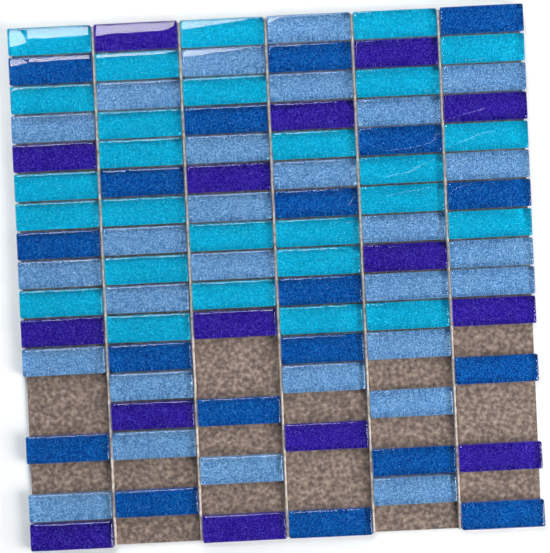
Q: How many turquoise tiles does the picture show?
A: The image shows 27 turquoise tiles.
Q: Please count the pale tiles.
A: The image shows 28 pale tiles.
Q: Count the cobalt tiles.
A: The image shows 19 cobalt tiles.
